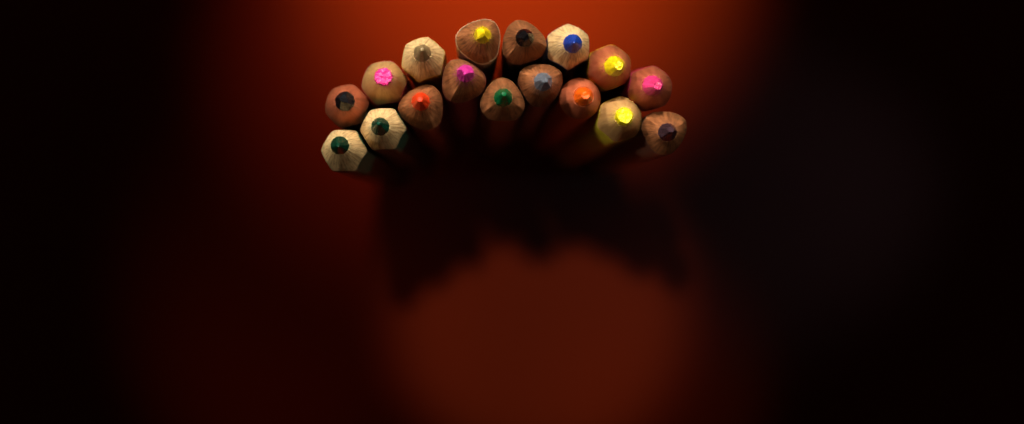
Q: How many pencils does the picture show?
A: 17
